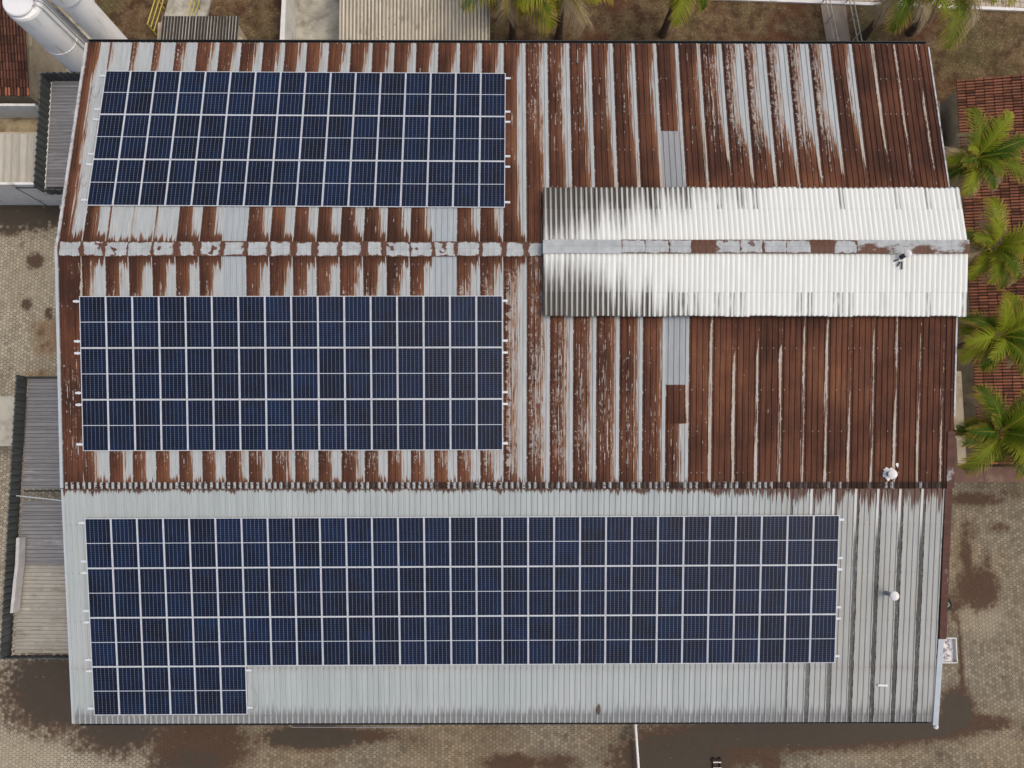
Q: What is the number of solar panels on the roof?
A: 189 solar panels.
